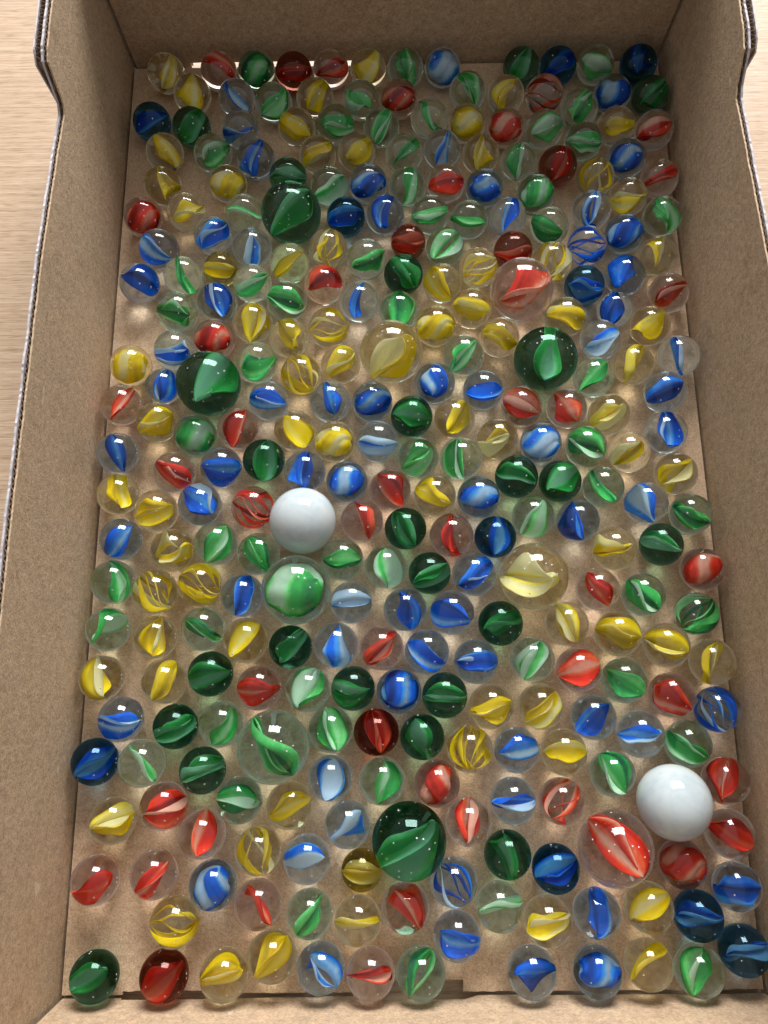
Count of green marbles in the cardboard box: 91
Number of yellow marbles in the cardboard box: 76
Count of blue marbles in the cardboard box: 80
